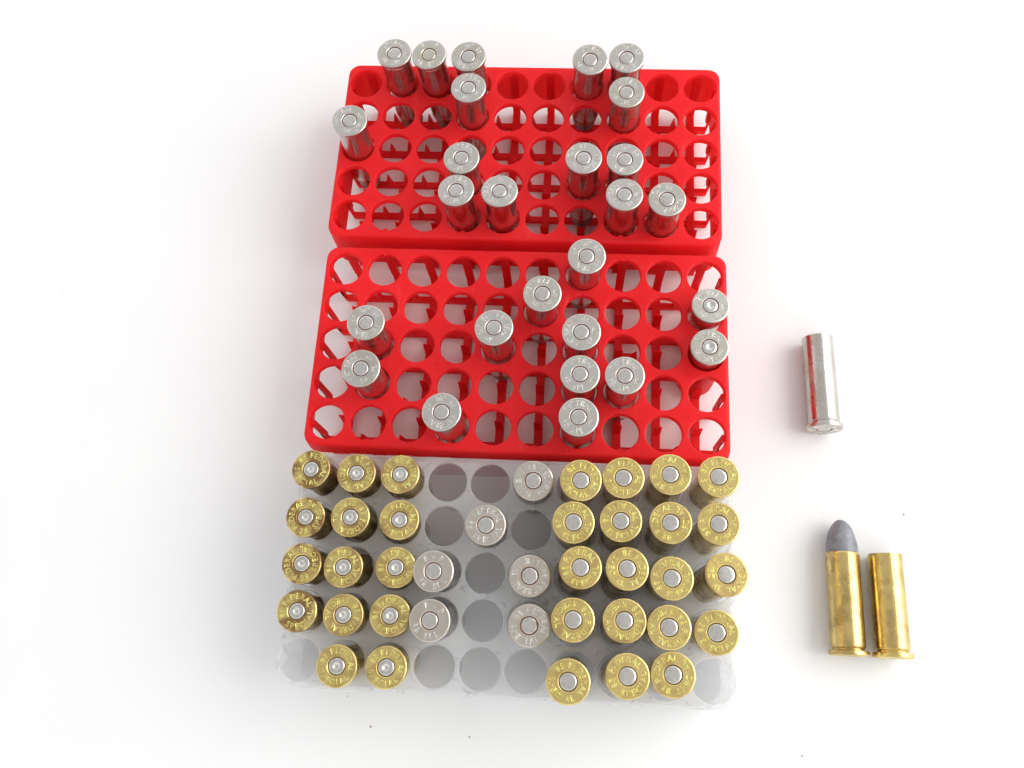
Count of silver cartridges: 34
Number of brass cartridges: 35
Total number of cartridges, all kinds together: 69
